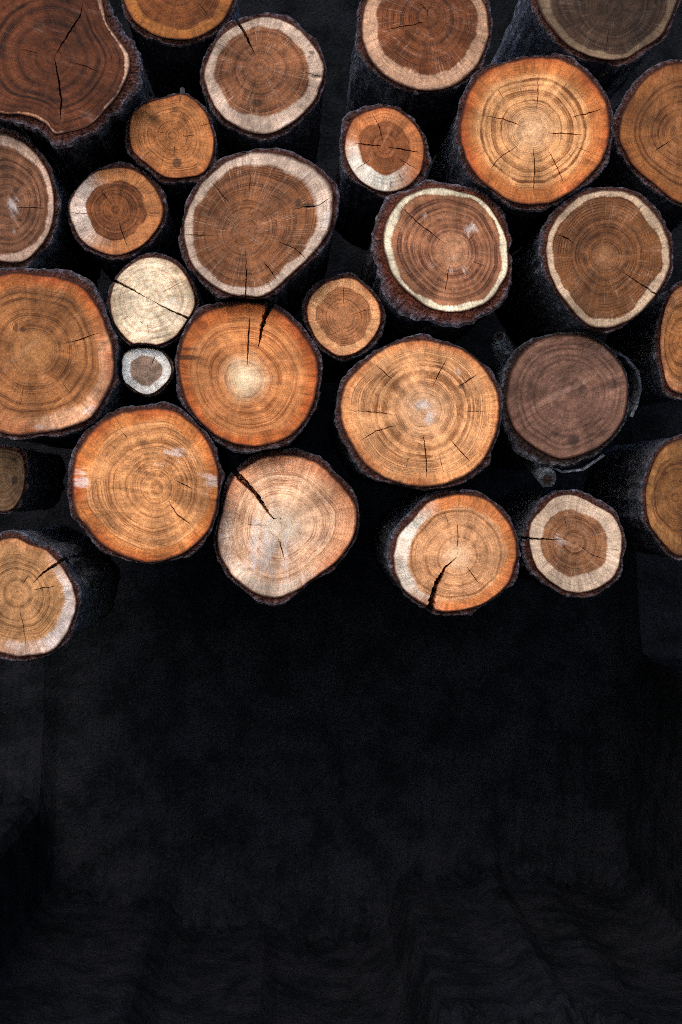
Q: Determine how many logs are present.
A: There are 29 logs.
